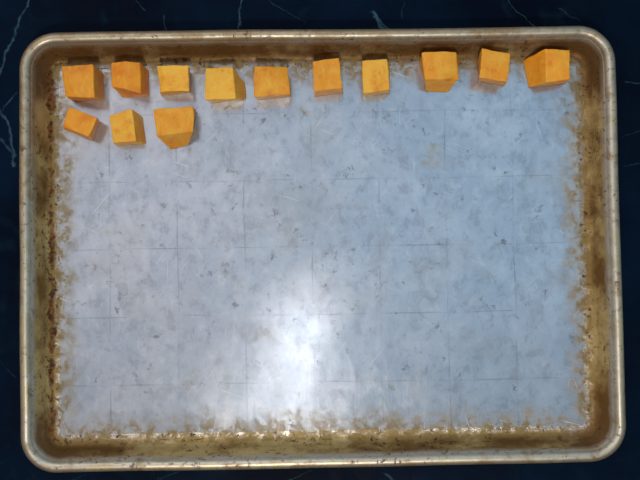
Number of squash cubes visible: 13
